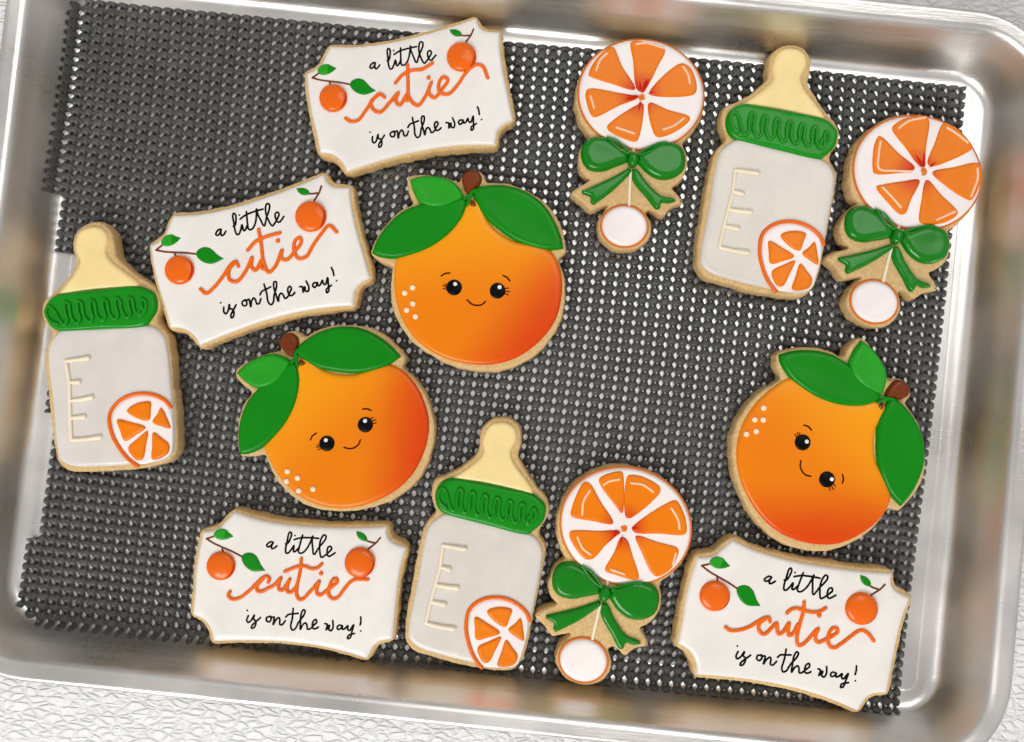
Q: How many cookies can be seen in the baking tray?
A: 13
